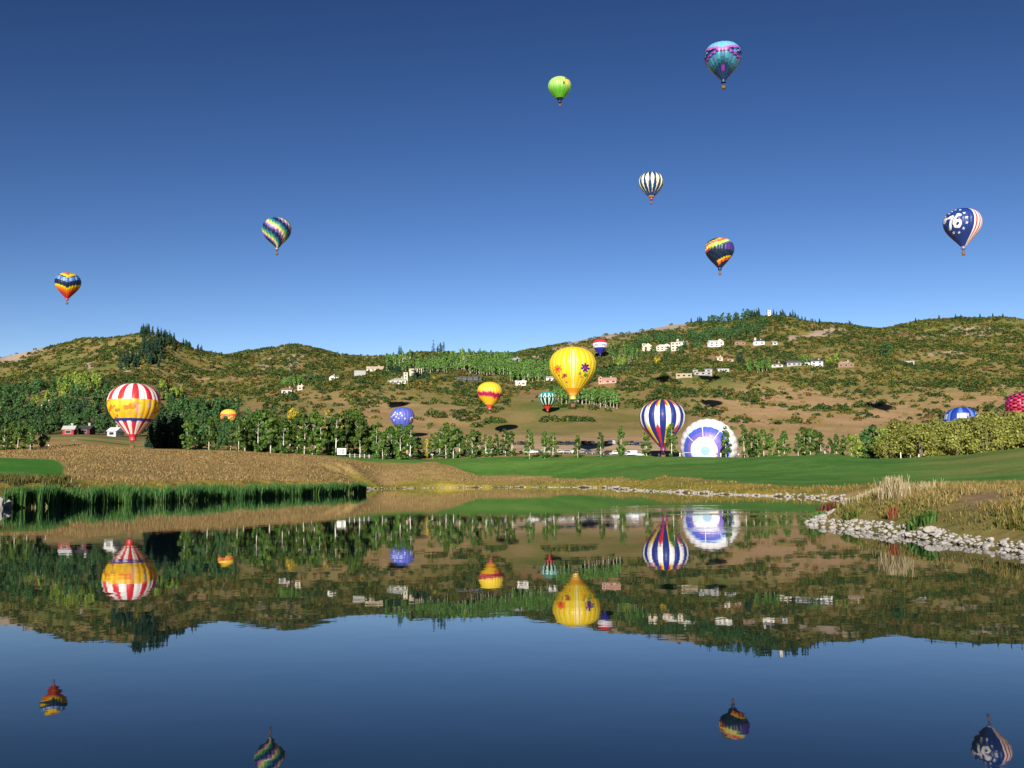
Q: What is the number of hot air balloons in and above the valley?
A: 18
